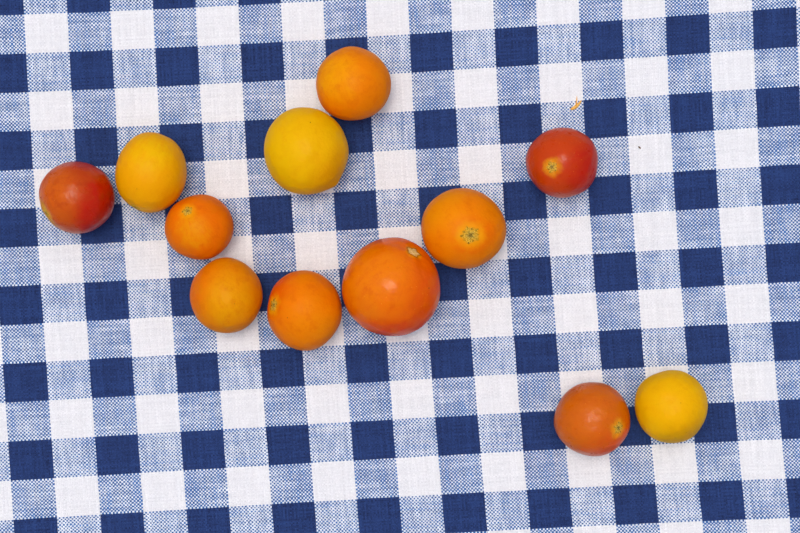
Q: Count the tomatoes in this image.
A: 12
